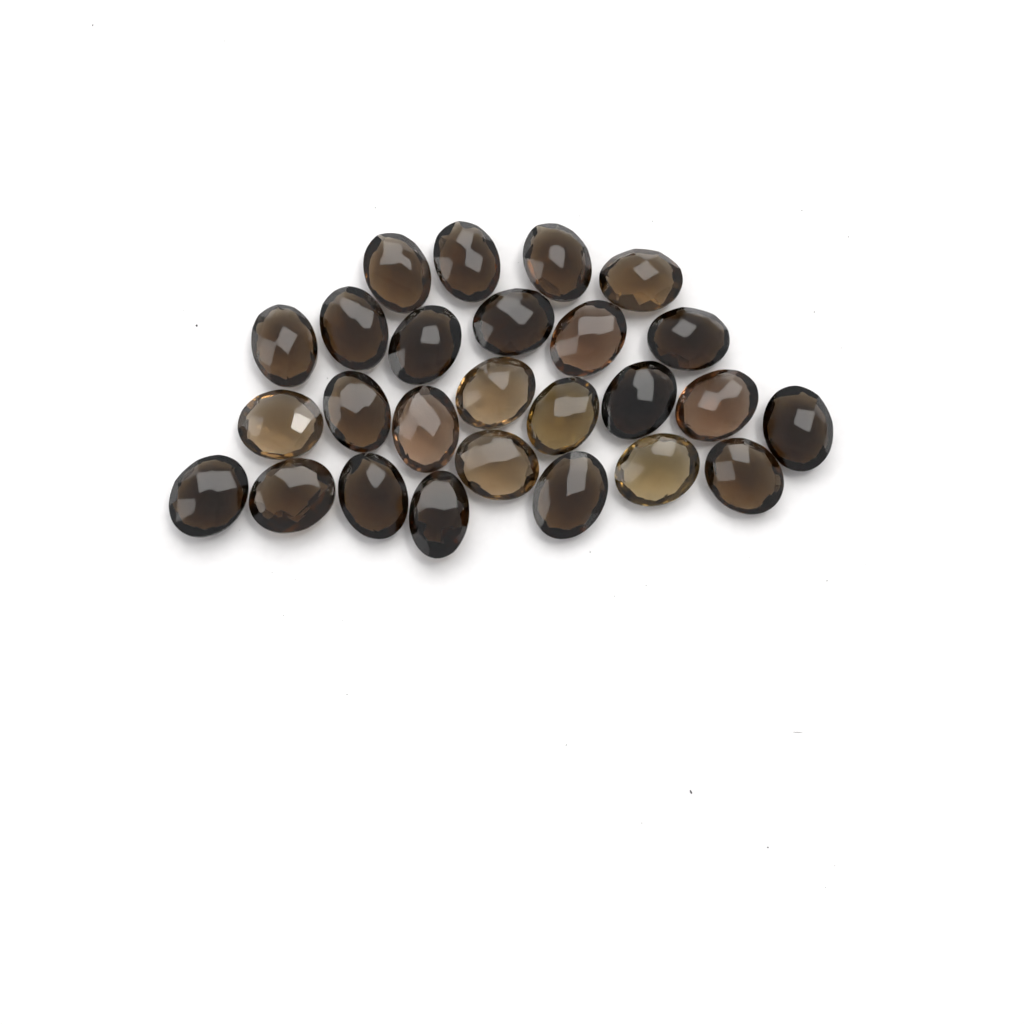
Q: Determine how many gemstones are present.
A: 26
